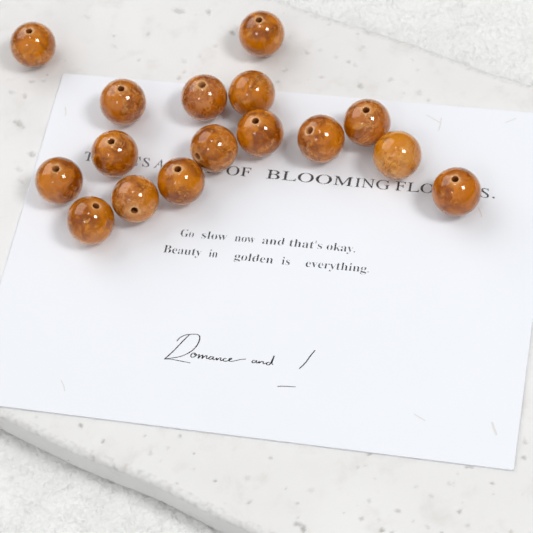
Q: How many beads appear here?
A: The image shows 16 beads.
